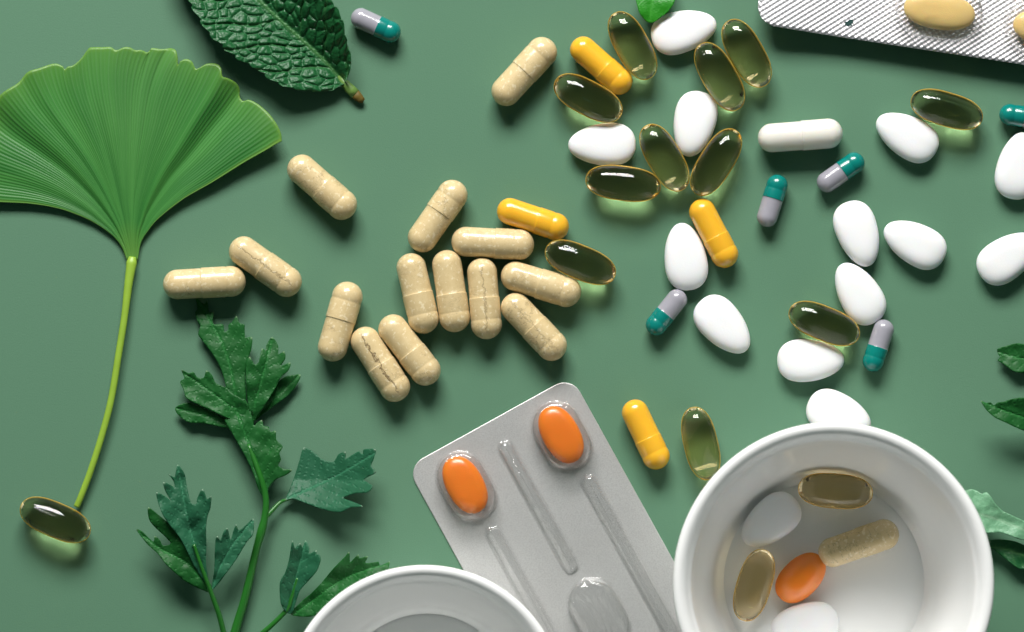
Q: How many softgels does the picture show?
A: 14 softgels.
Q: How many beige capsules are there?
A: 15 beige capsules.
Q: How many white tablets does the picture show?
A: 15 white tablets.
